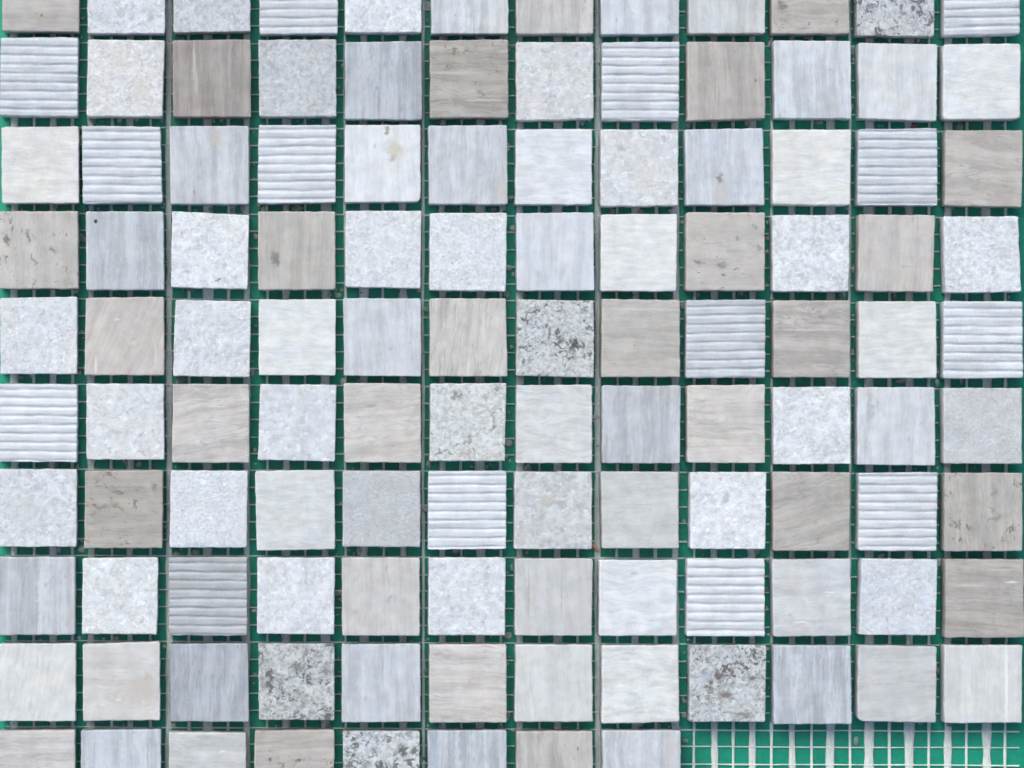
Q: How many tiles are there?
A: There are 116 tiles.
